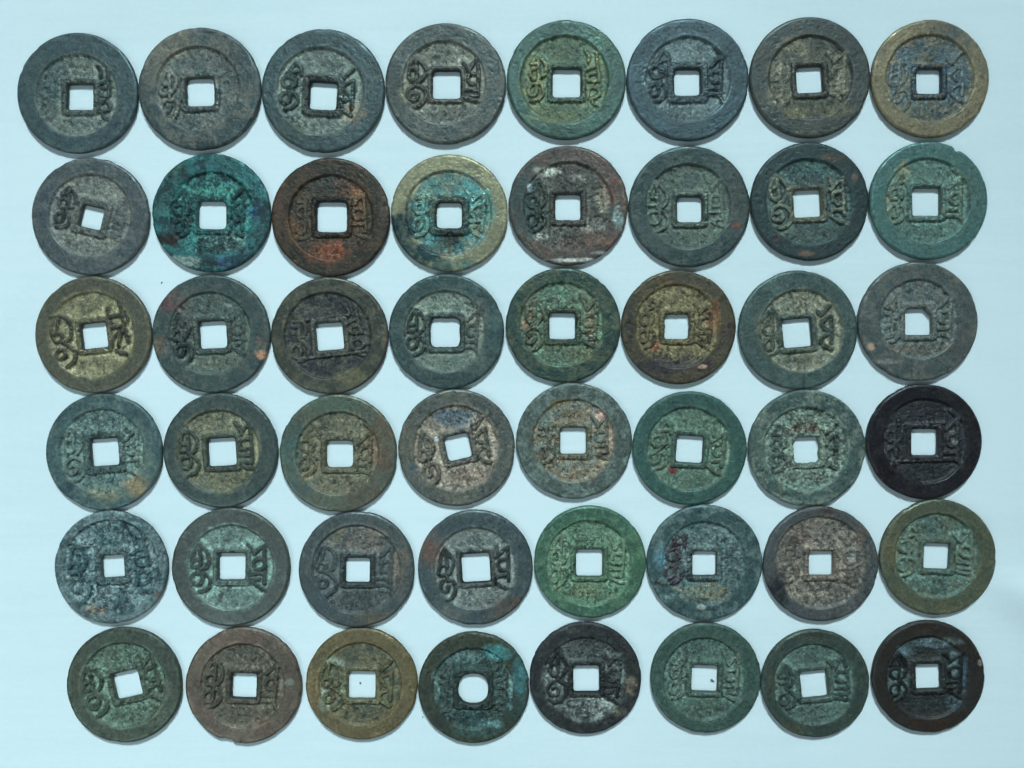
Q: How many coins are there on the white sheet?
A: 48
